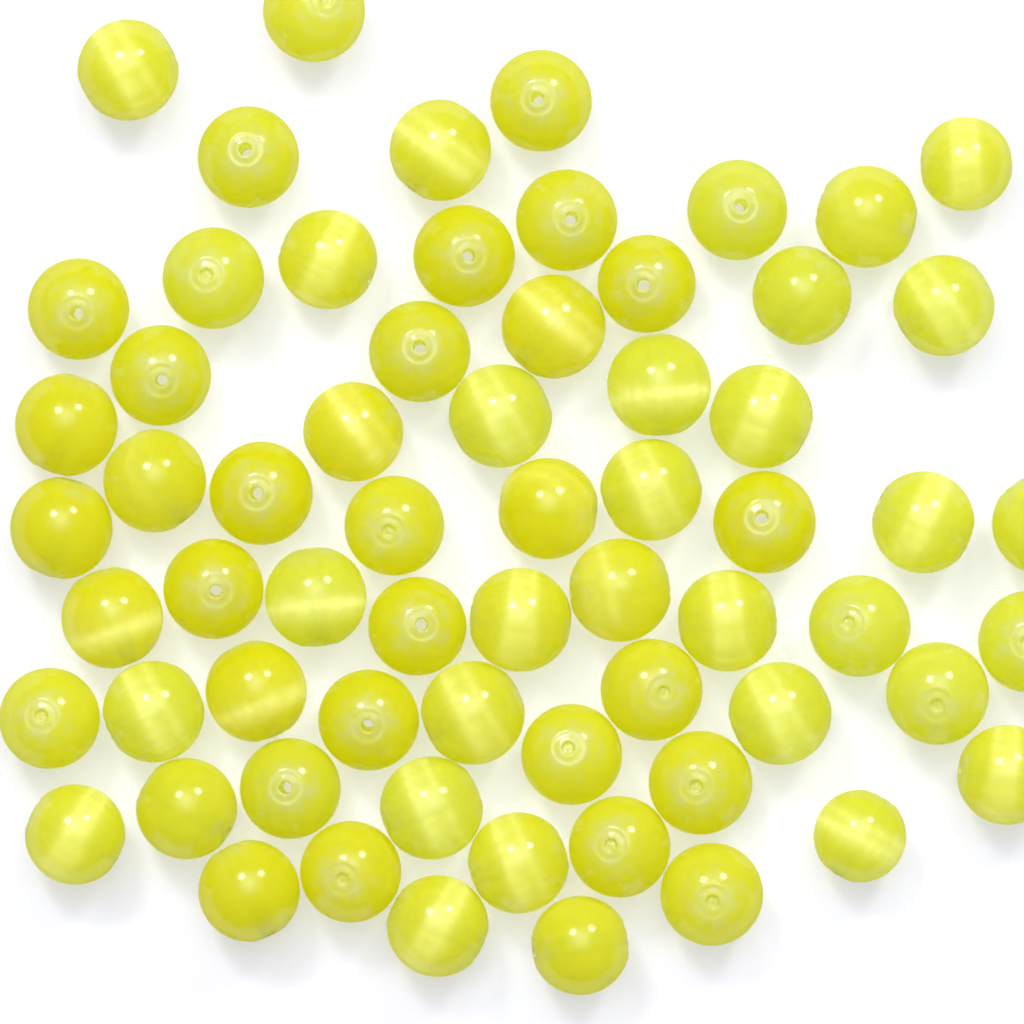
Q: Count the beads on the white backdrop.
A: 65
